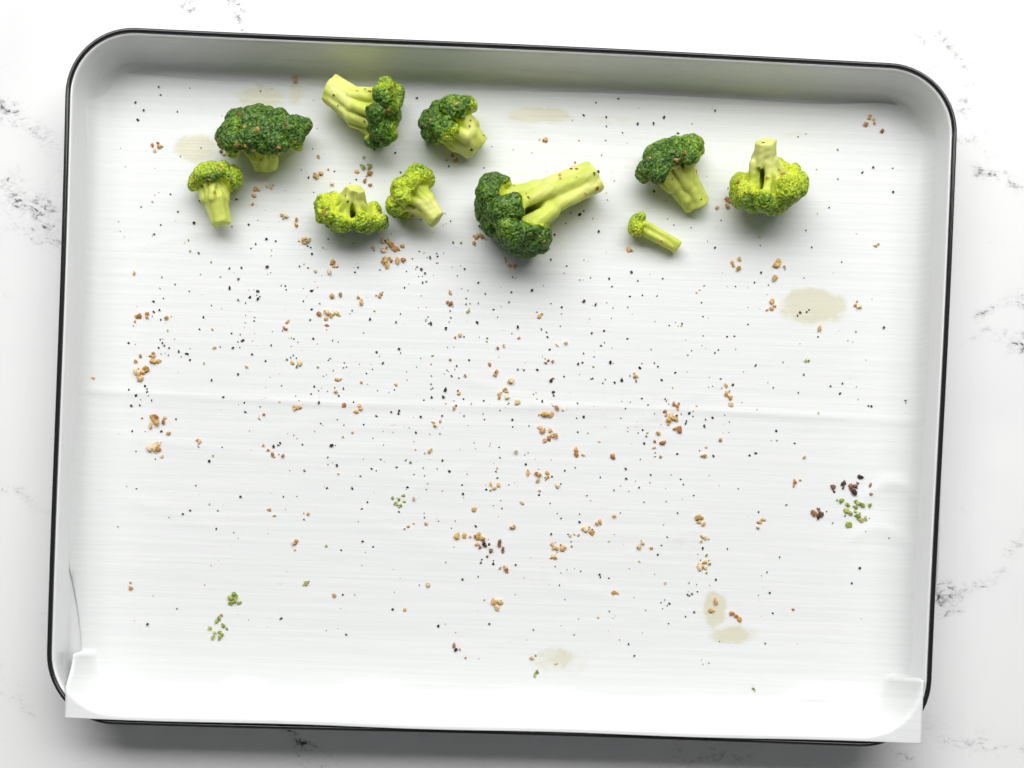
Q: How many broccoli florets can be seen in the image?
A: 10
